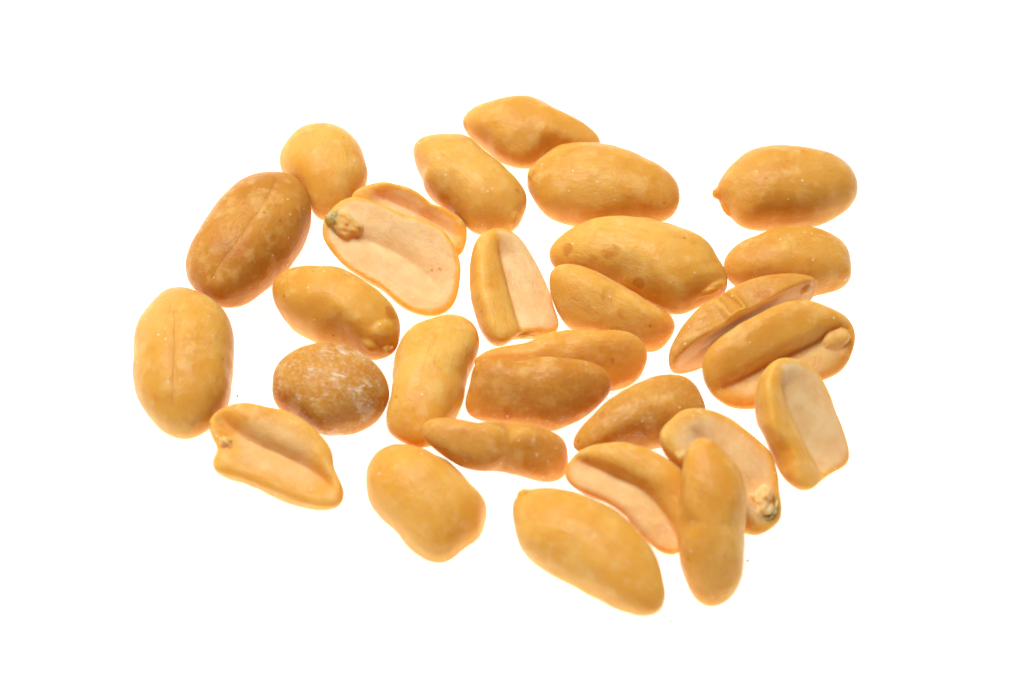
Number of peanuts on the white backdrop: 29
